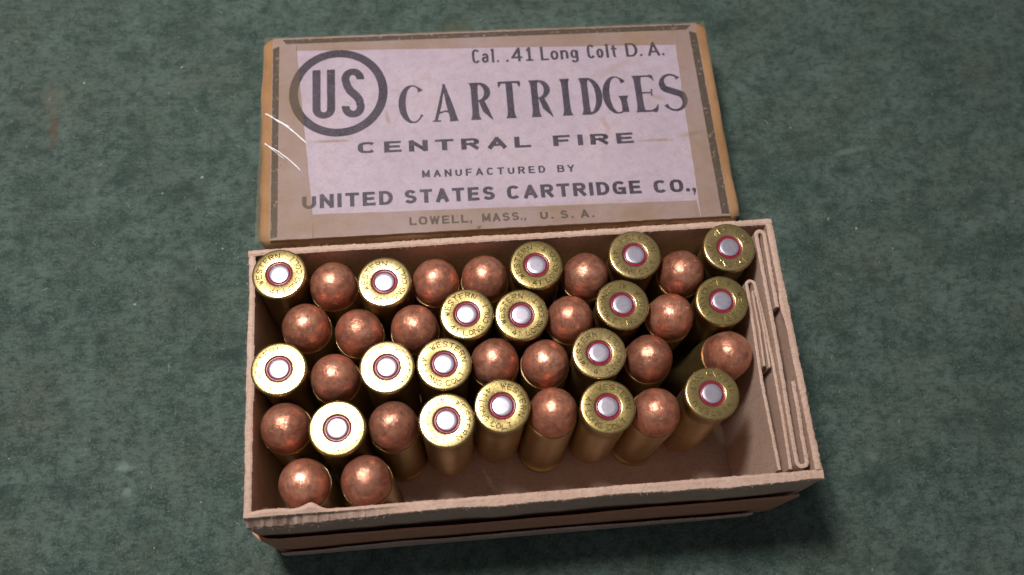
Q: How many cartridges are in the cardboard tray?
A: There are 39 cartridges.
